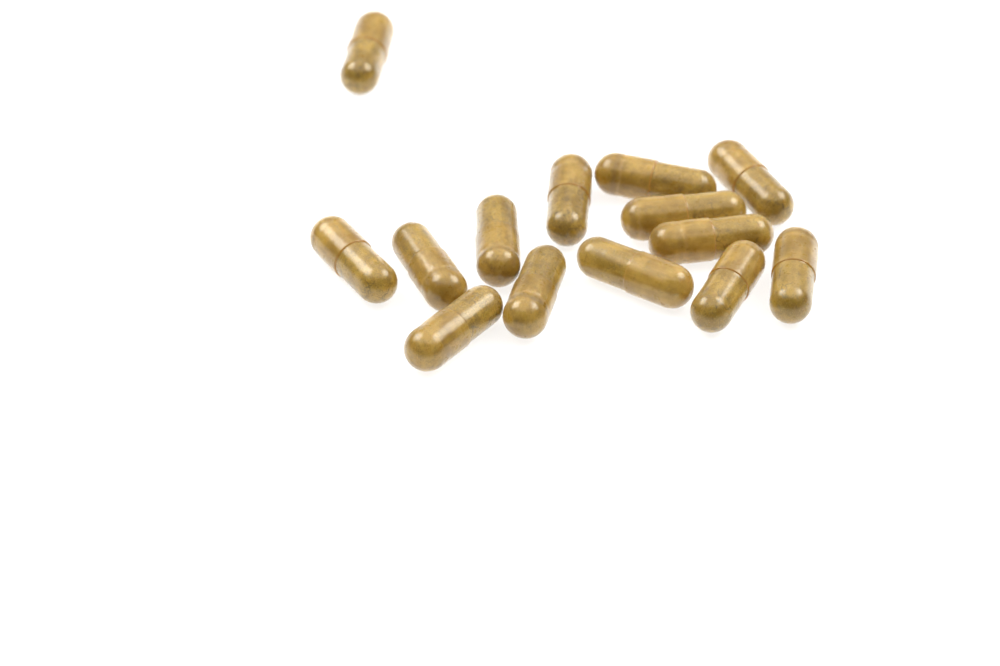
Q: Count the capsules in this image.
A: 14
